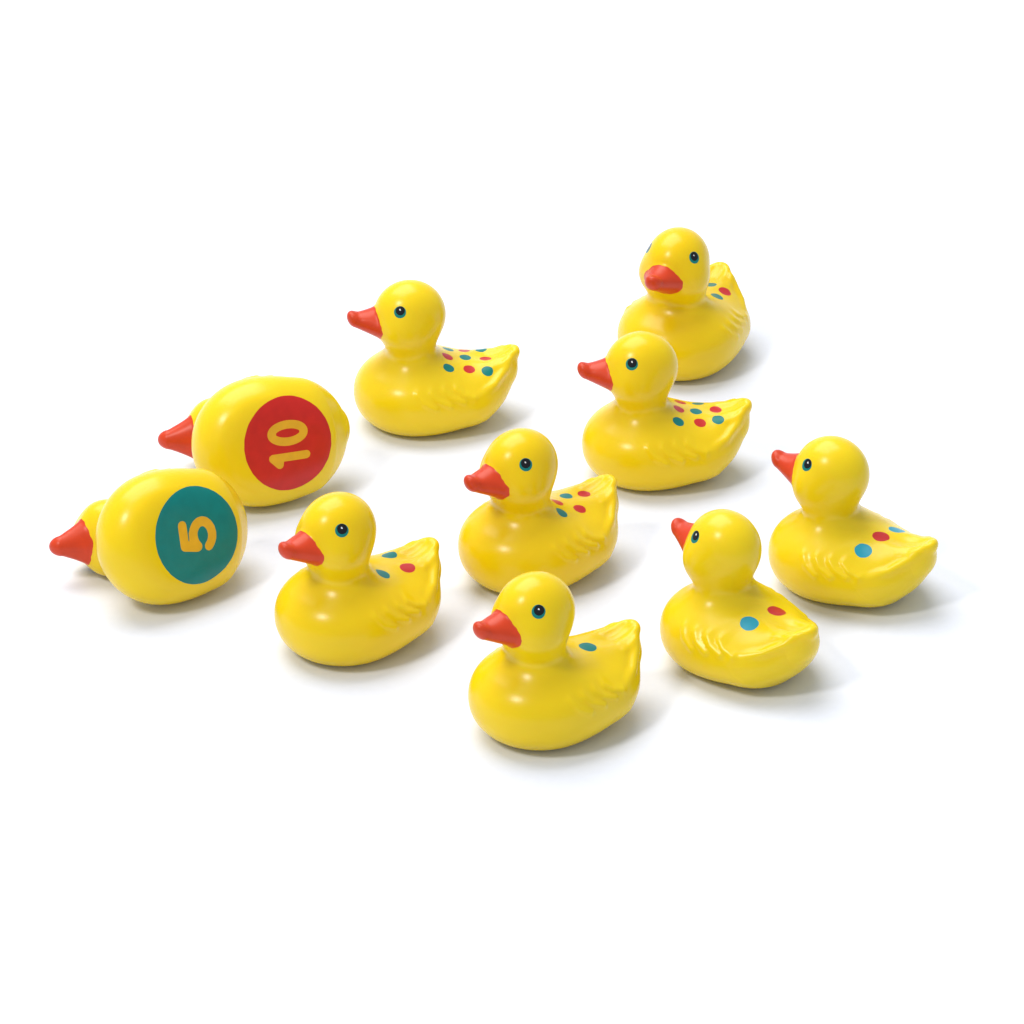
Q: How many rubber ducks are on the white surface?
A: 10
